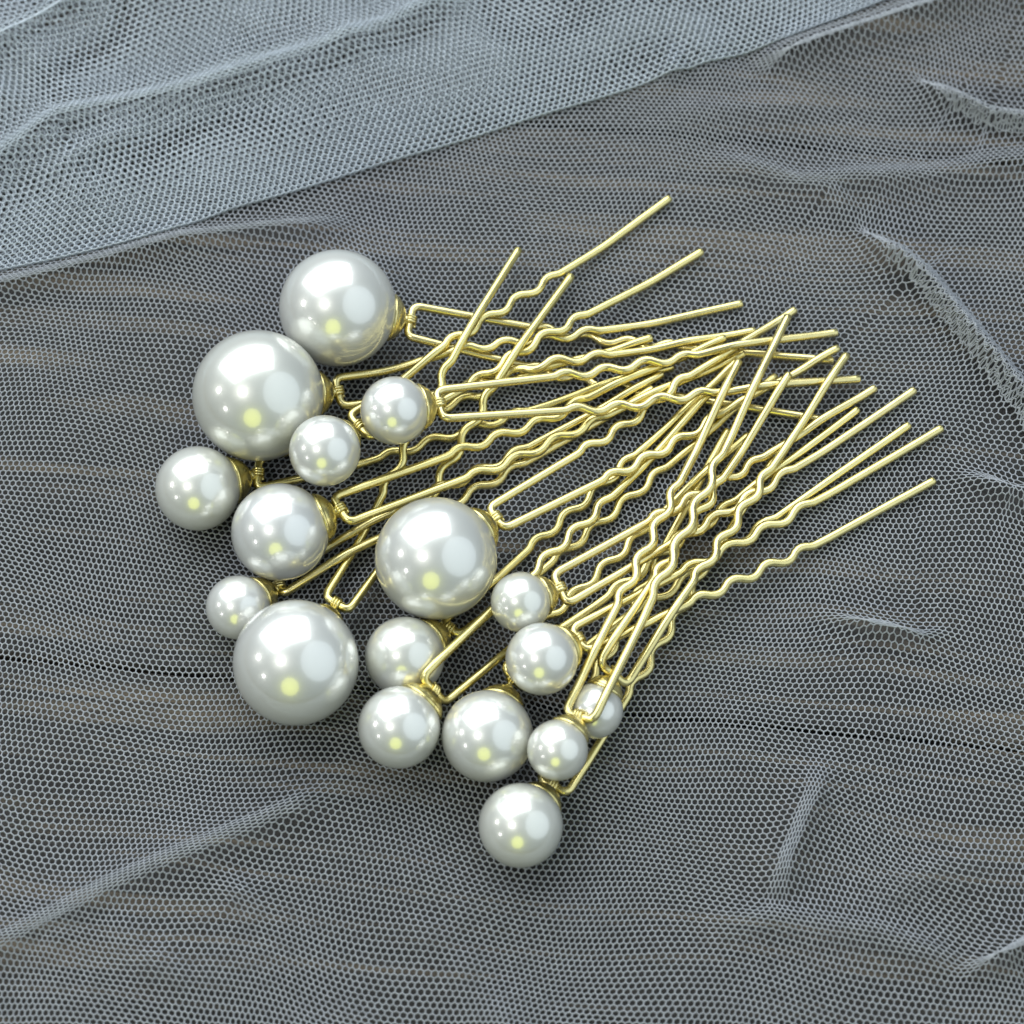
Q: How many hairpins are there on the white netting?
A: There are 17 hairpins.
